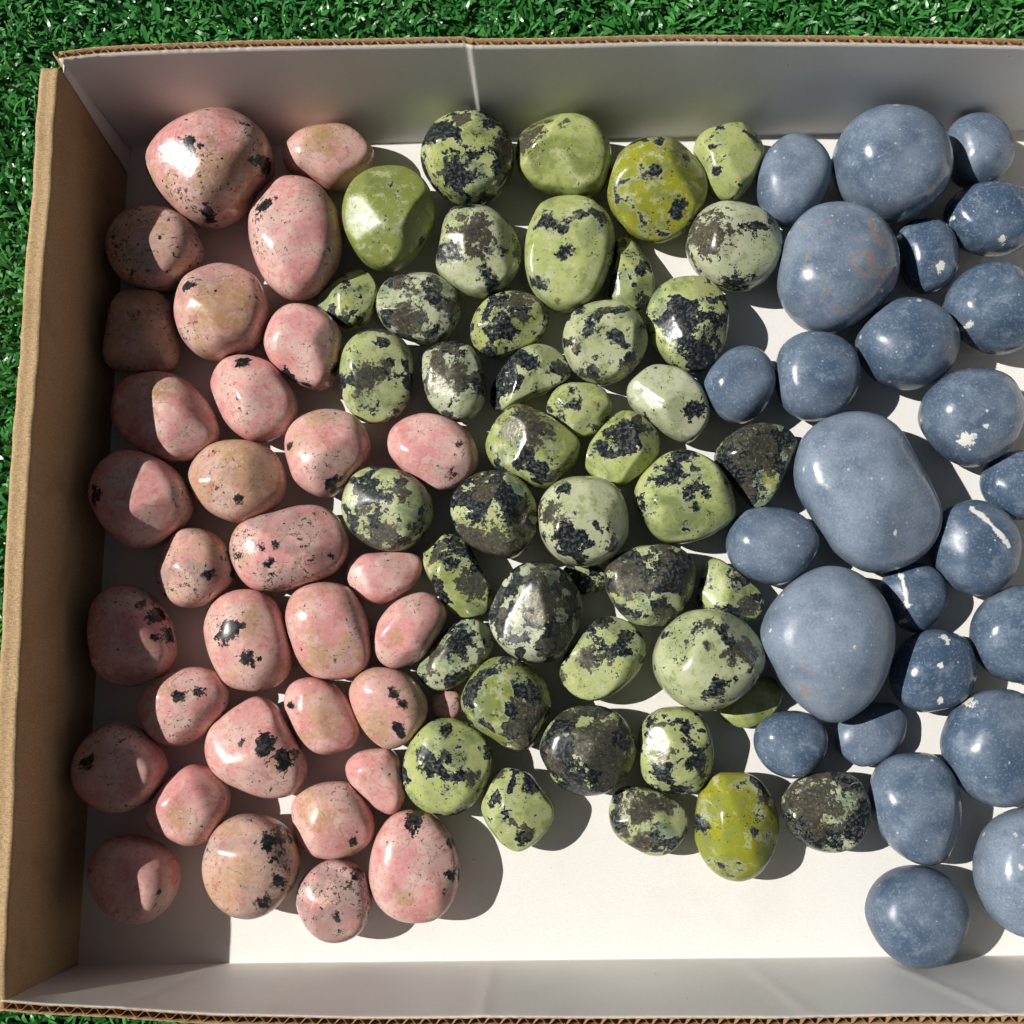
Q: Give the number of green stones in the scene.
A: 43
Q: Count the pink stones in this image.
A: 33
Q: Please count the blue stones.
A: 25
